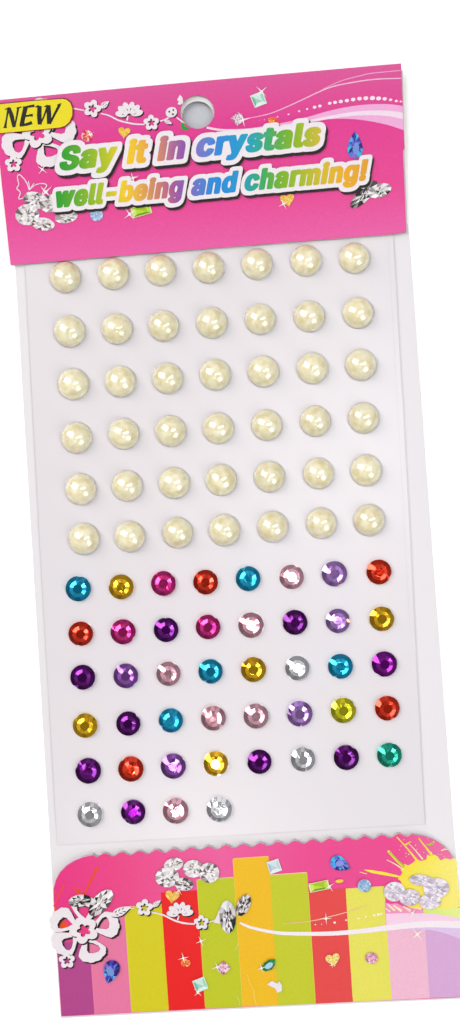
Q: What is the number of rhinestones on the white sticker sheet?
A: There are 44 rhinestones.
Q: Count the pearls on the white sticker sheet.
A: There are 42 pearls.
